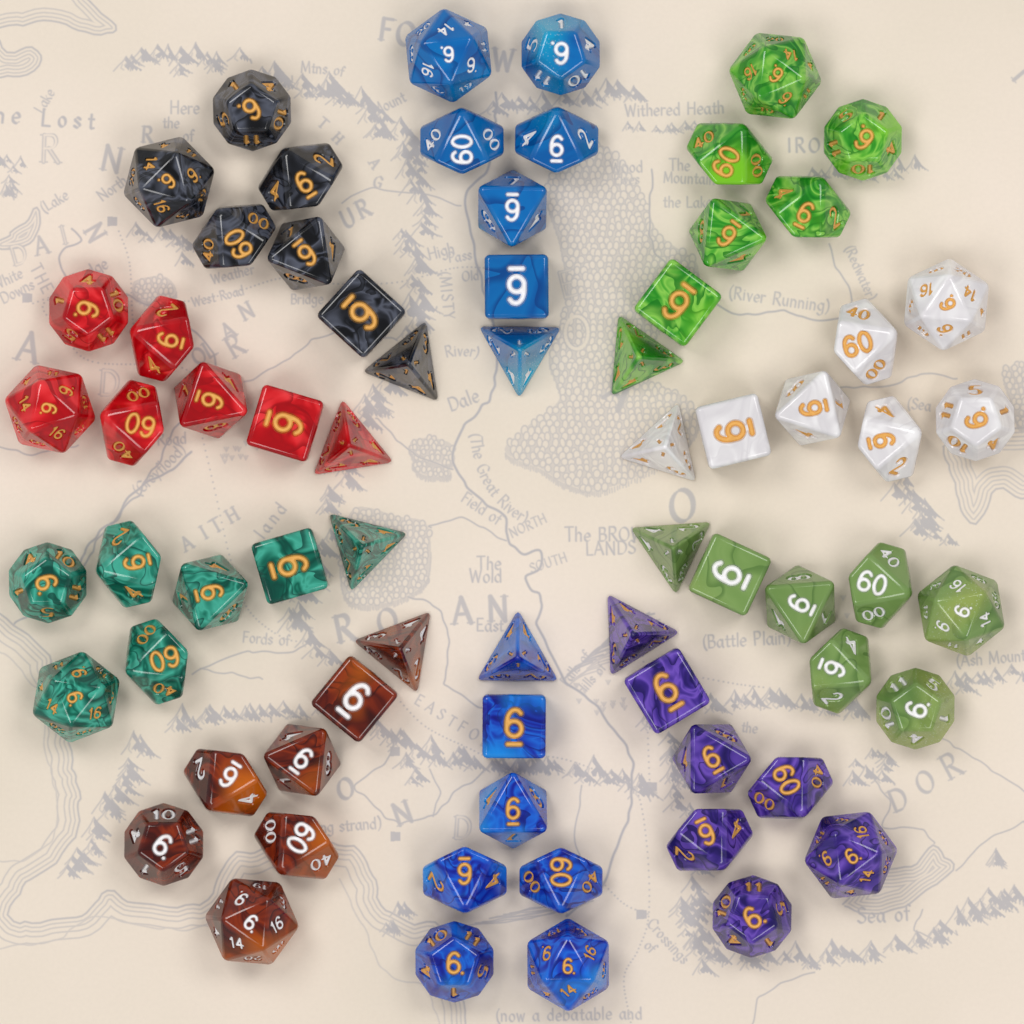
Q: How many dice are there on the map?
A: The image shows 70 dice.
